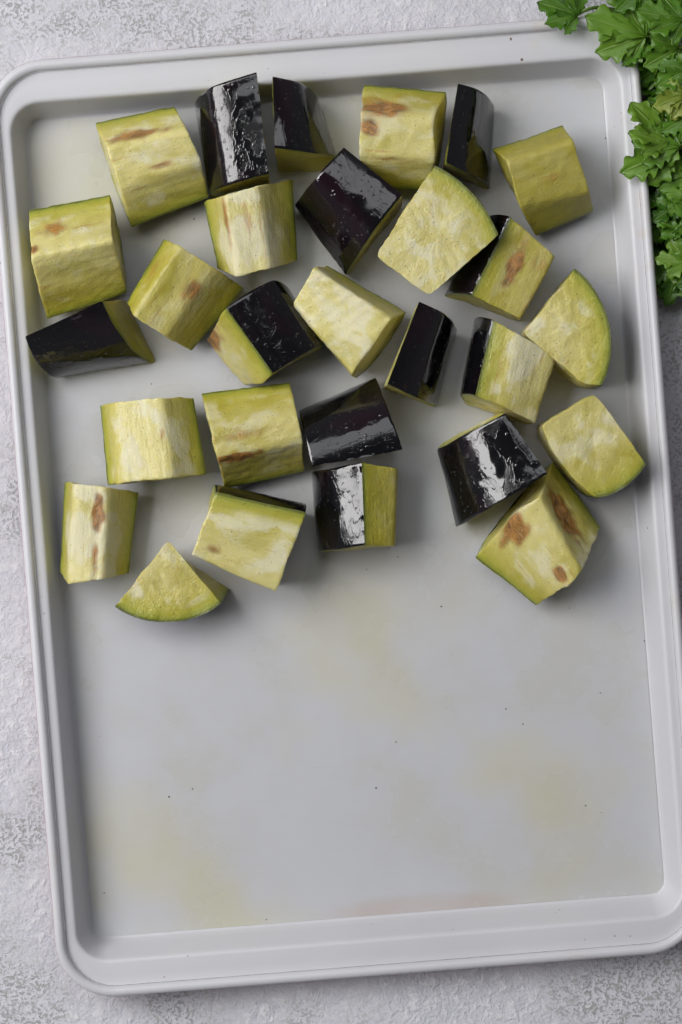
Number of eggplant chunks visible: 28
